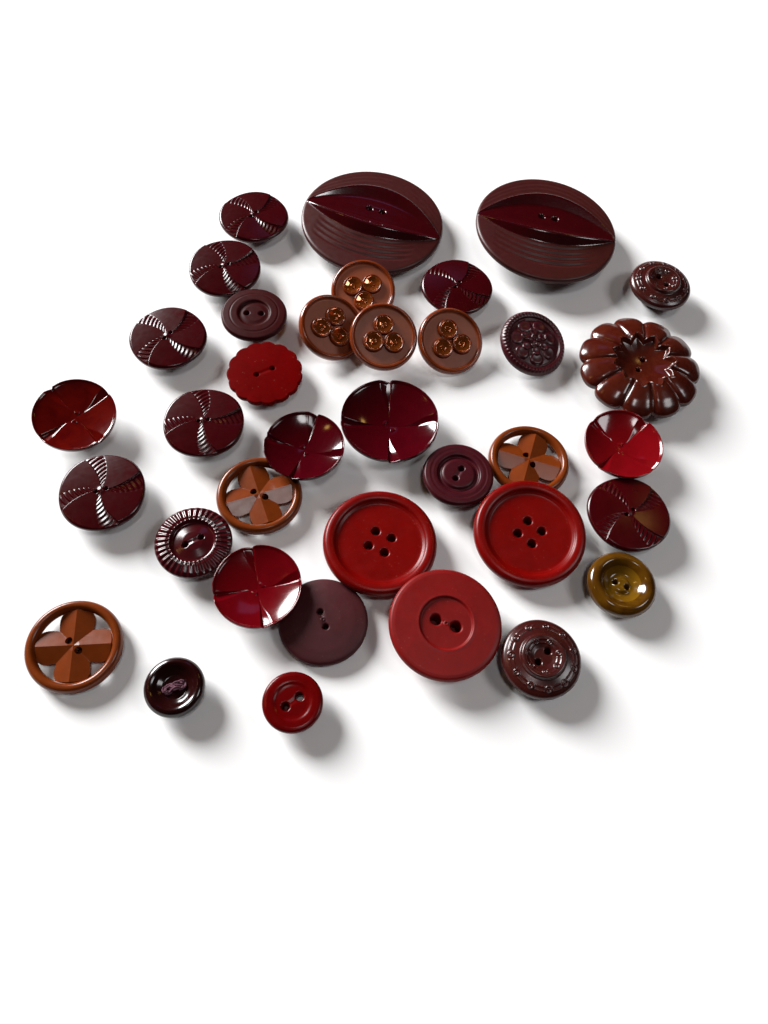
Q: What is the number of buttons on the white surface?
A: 36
